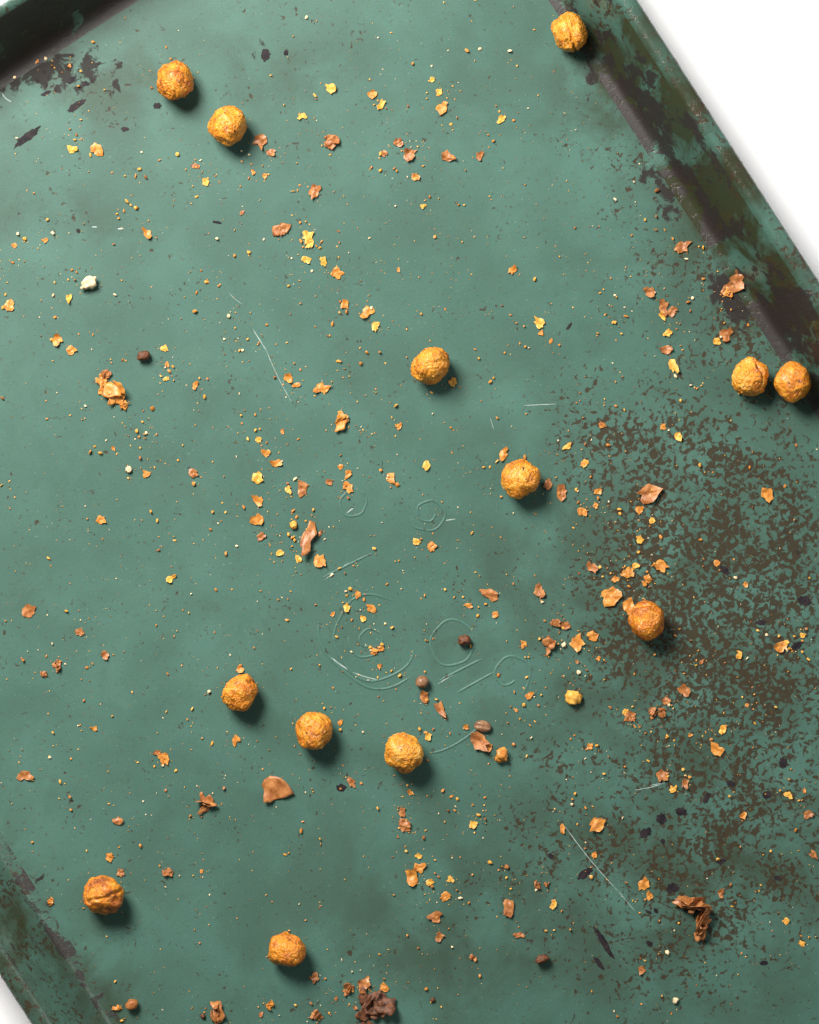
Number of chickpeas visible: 13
